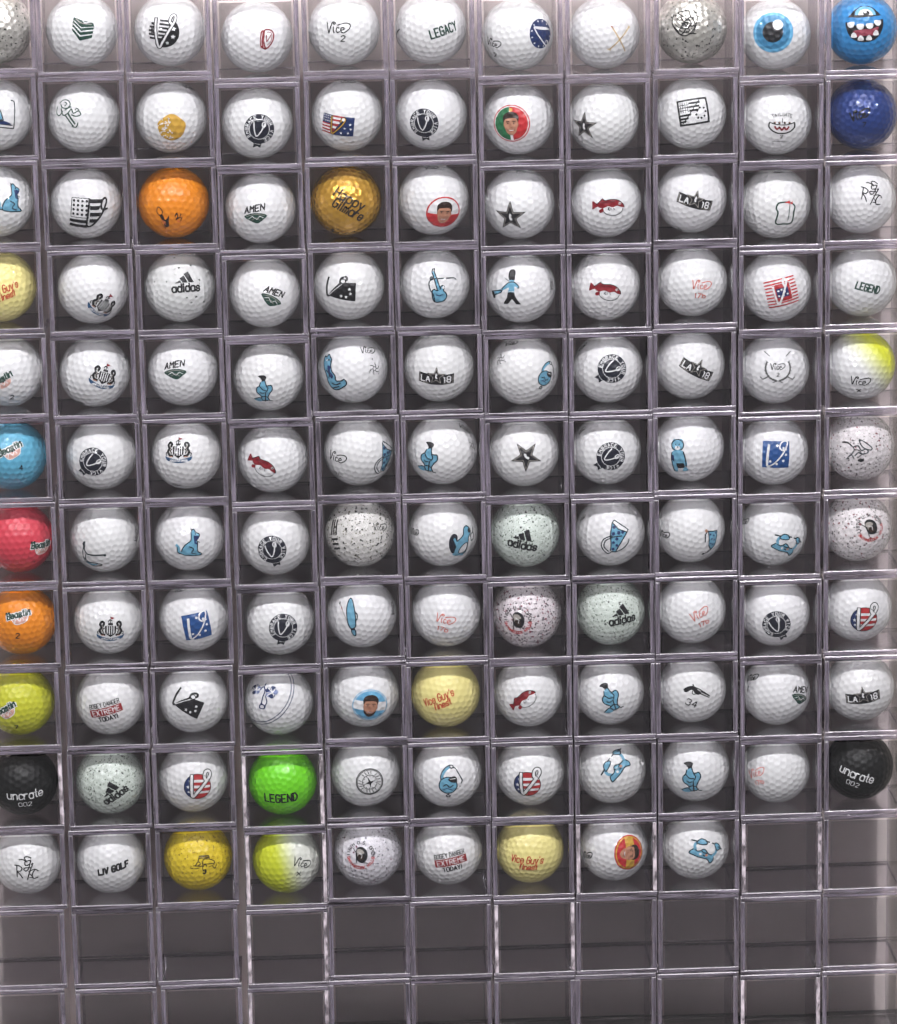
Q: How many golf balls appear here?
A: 119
